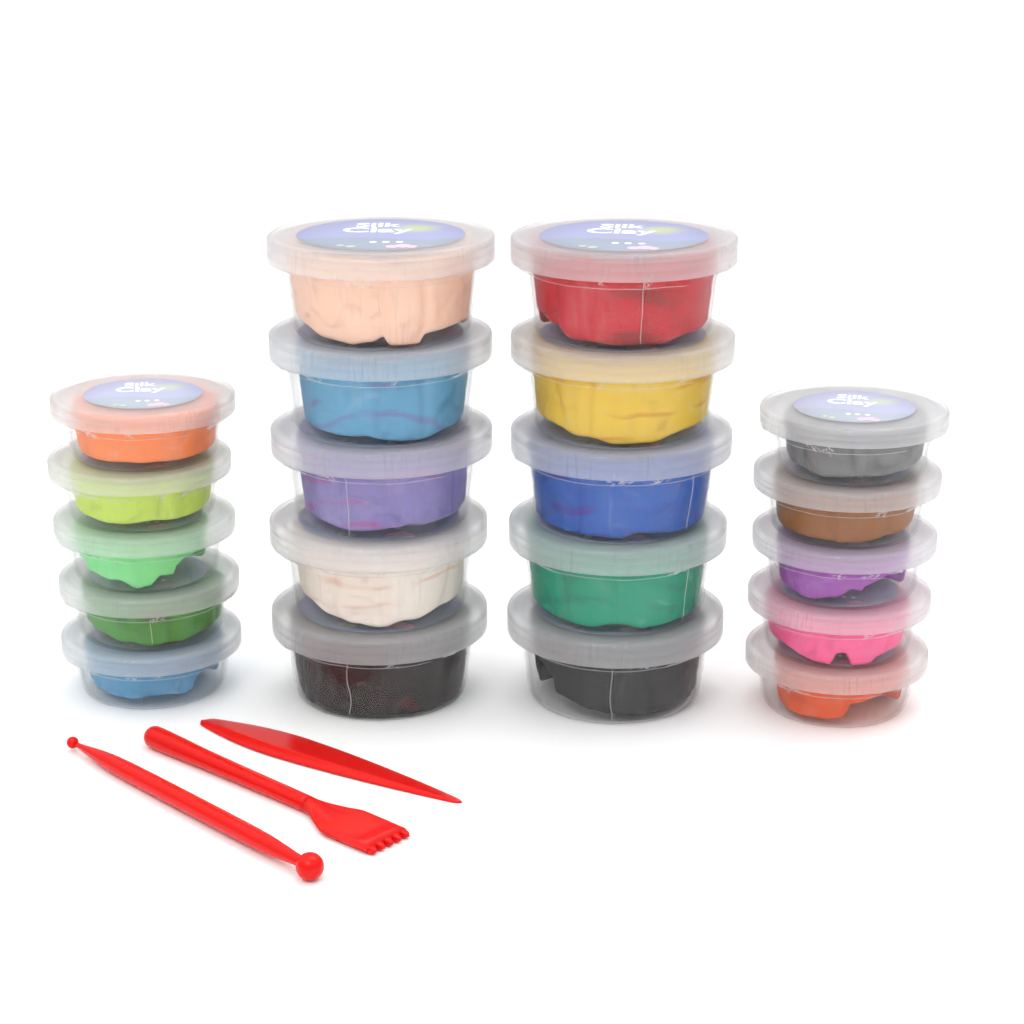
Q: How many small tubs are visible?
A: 10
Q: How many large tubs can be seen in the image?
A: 10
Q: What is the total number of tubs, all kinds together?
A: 20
